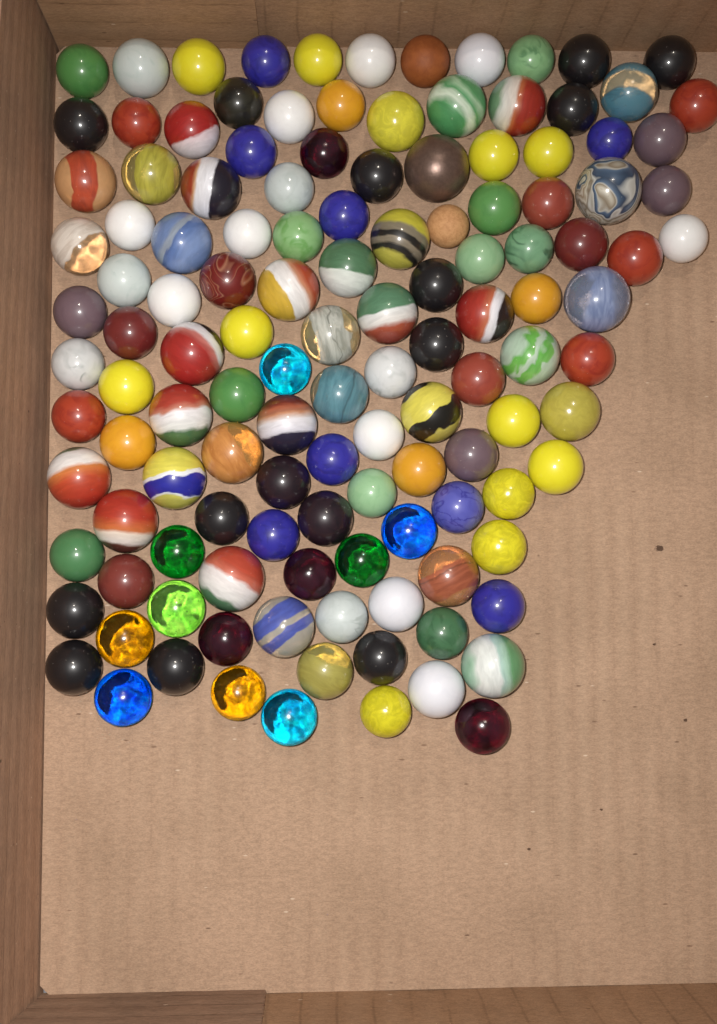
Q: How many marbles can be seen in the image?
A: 129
